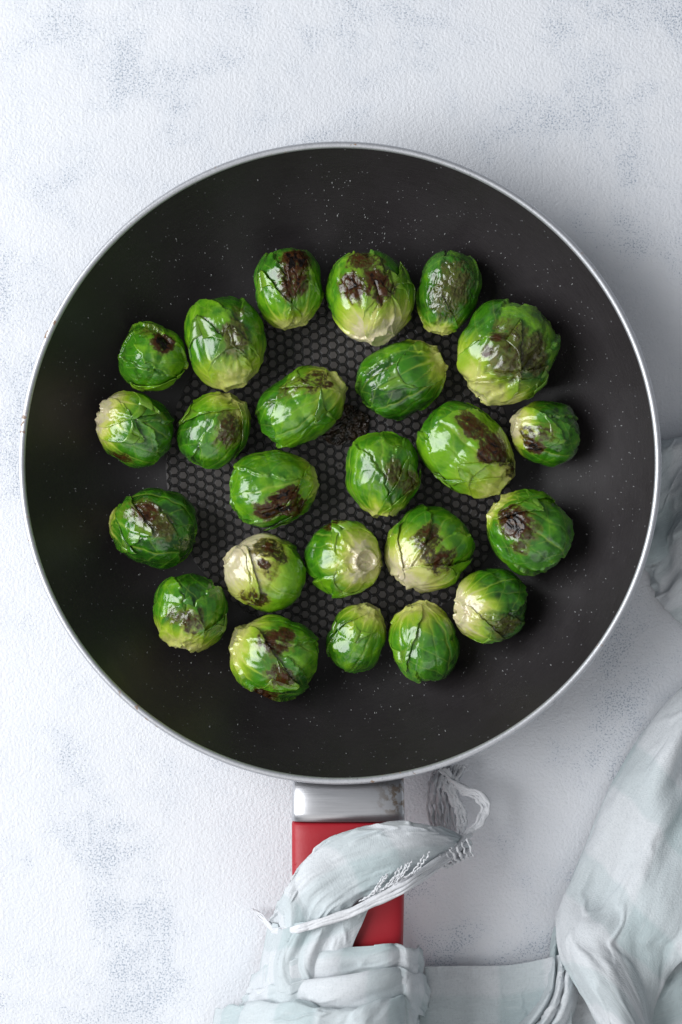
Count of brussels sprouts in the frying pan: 24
